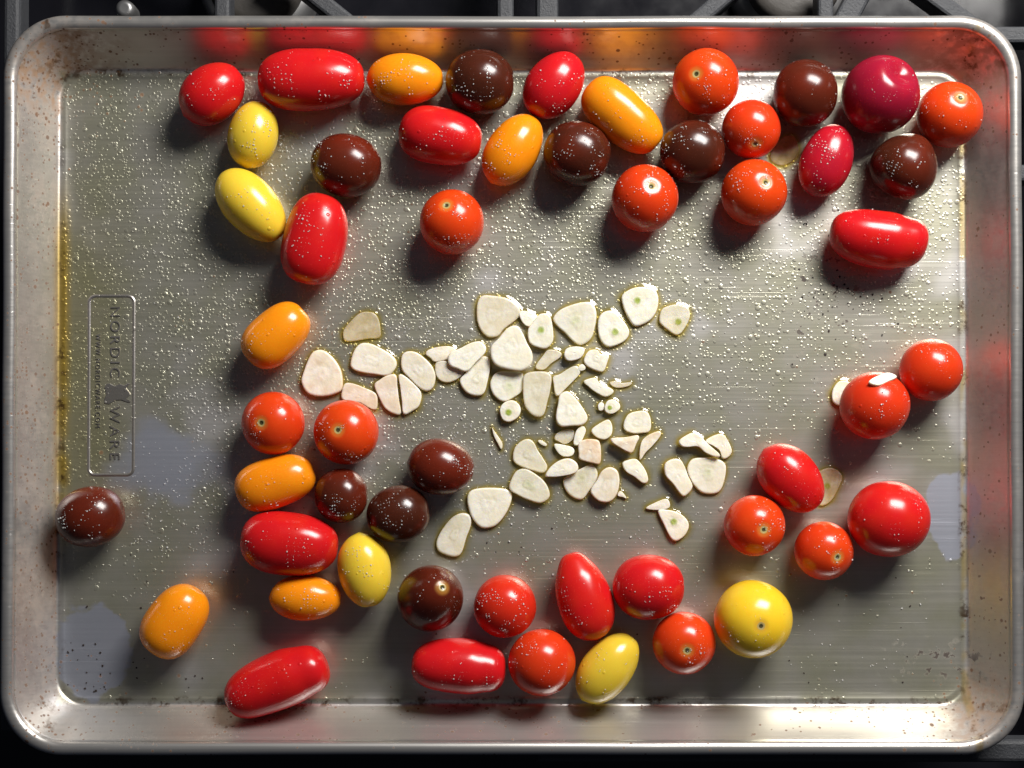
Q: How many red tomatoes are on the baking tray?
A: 30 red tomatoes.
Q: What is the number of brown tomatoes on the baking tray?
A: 11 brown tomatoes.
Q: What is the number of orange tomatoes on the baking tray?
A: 7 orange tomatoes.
